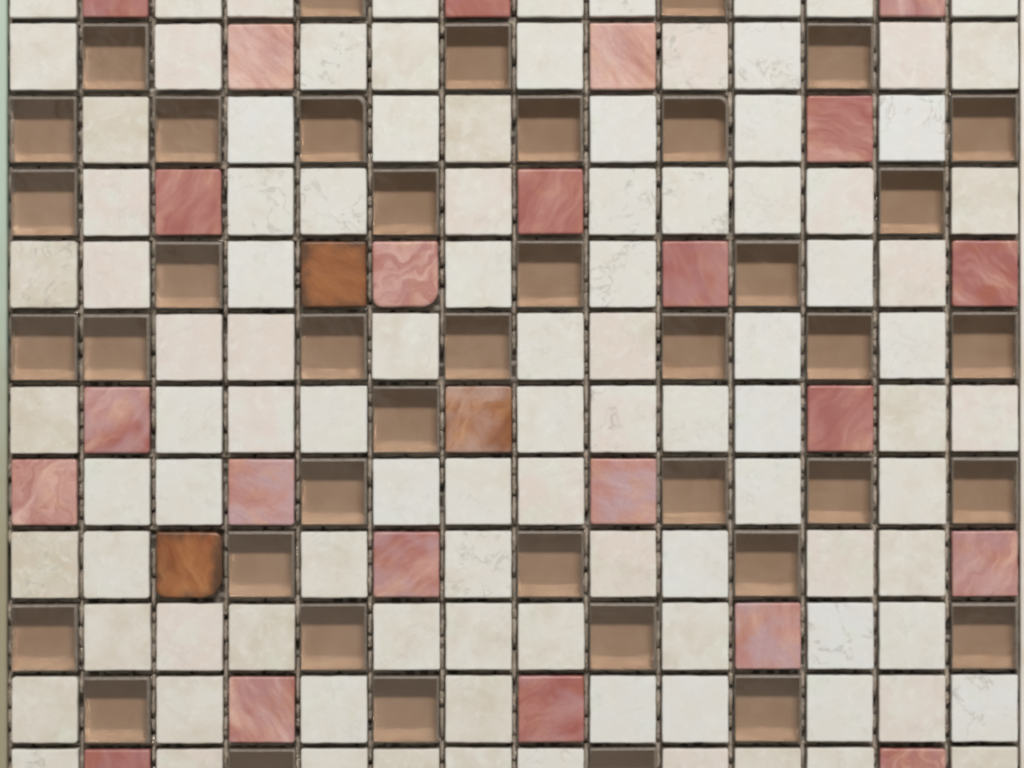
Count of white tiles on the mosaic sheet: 101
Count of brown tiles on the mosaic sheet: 41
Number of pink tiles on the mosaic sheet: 23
